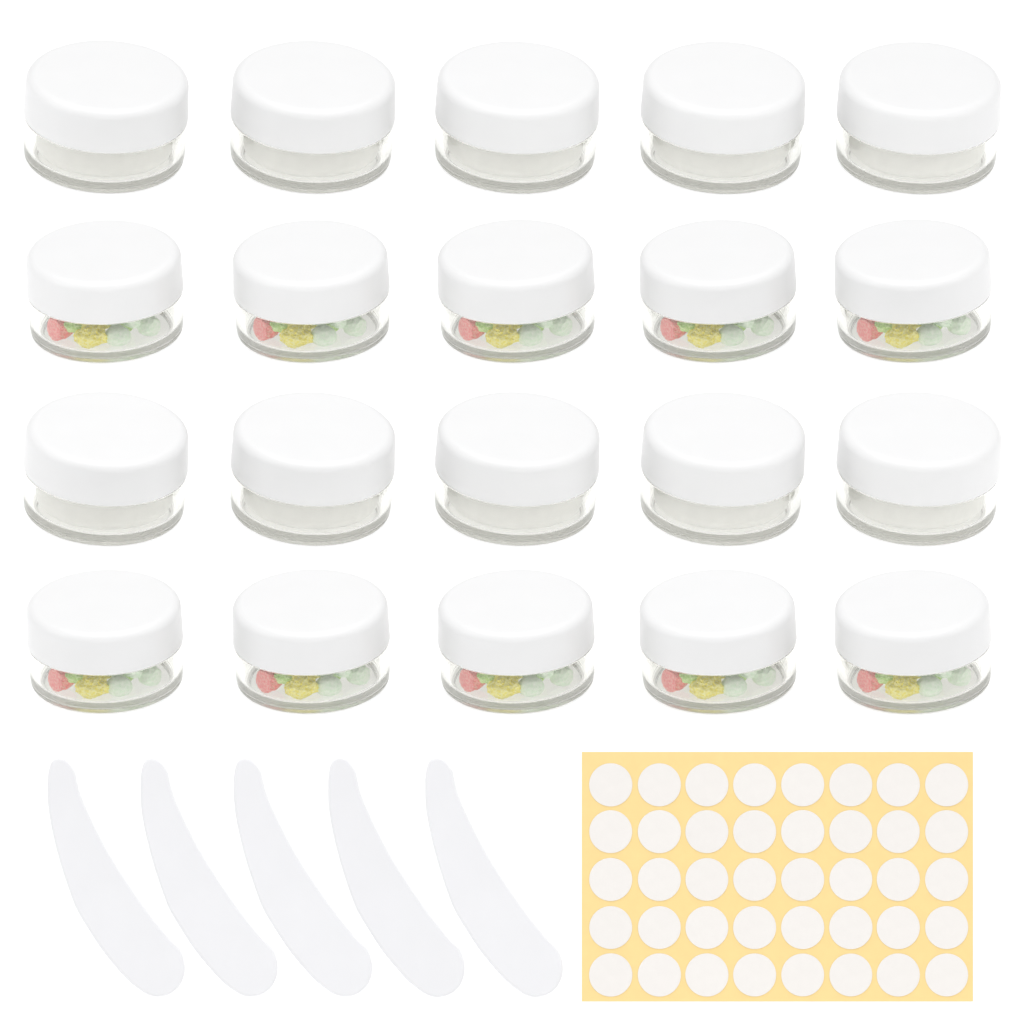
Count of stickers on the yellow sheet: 40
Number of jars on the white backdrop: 20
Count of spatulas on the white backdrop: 5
